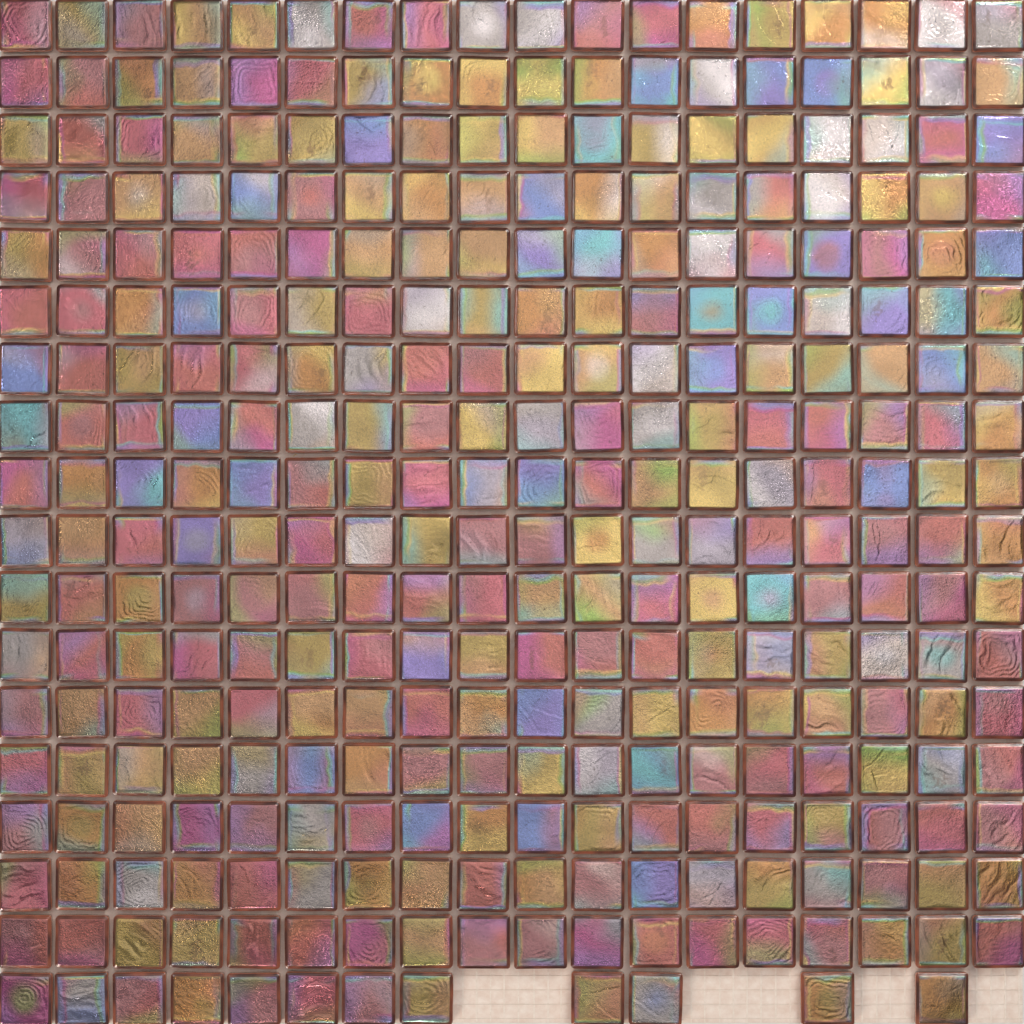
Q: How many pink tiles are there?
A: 122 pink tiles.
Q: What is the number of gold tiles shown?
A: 120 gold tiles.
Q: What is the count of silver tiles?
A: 41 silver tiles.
